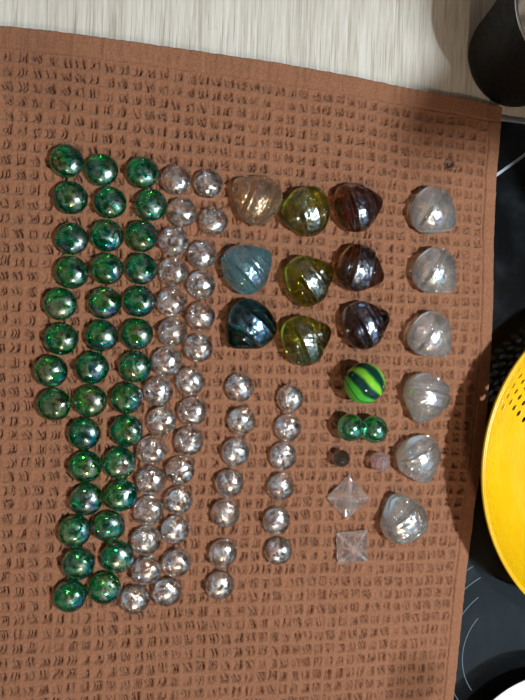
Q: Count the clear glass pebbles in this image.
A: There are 42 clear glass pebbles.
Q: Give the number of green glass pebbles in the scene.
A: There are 36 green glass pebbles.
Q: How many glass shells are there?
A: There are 15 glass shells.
